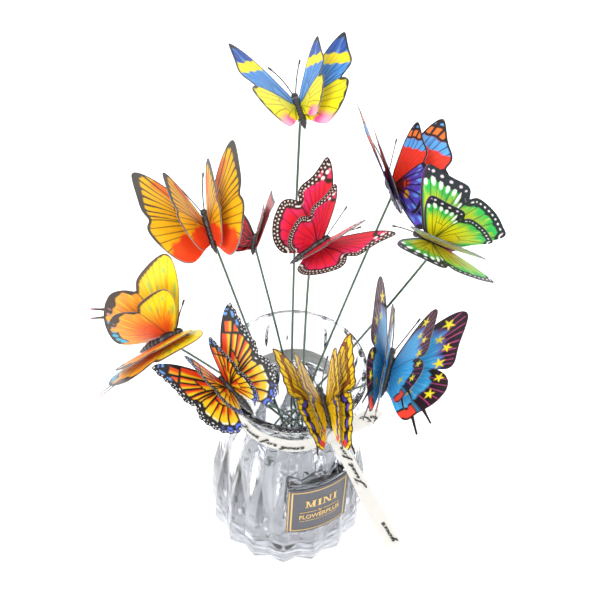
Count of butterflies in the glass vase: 10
